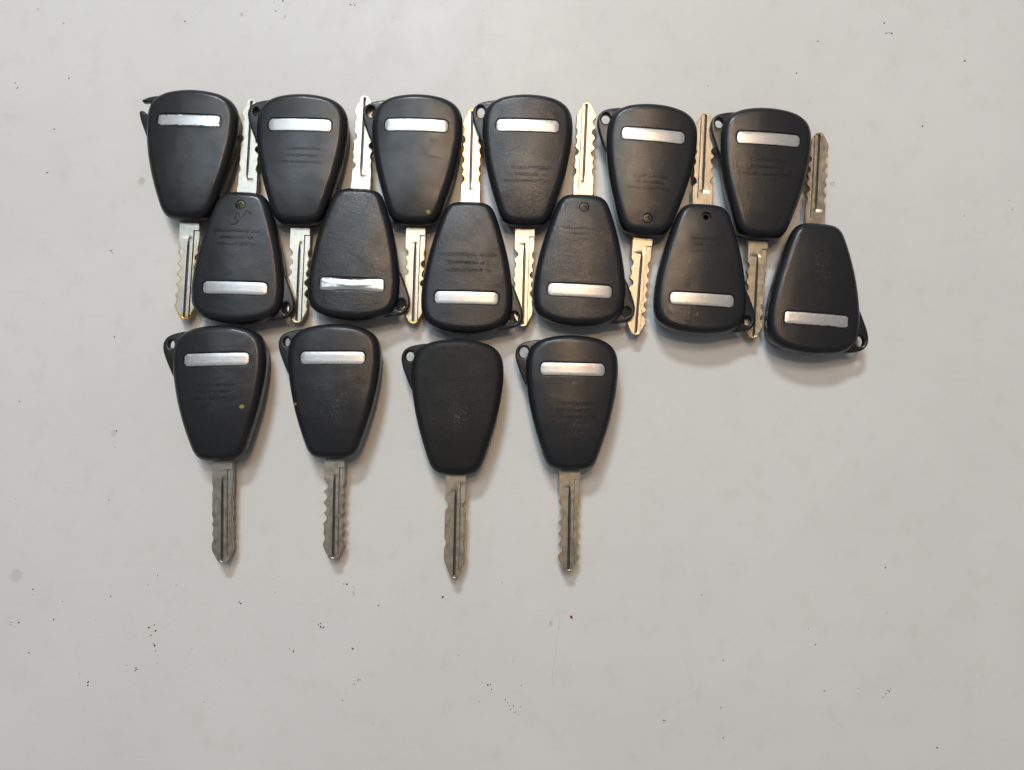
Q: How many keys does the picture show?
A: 16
